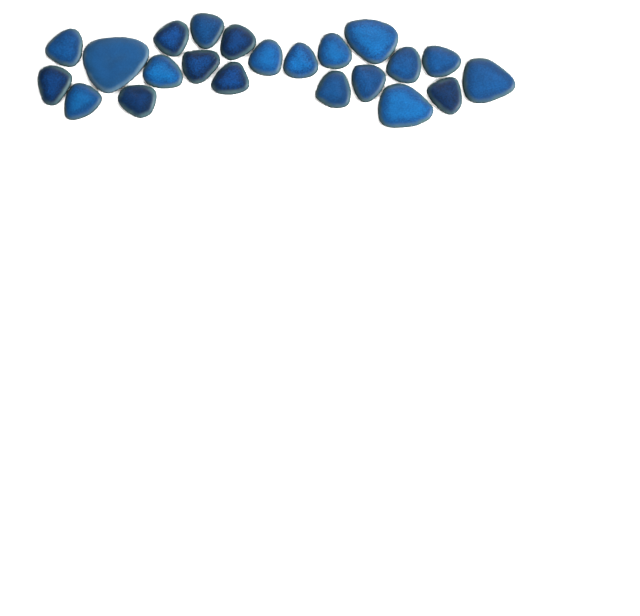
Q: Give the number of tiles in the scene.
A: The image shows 22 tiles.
